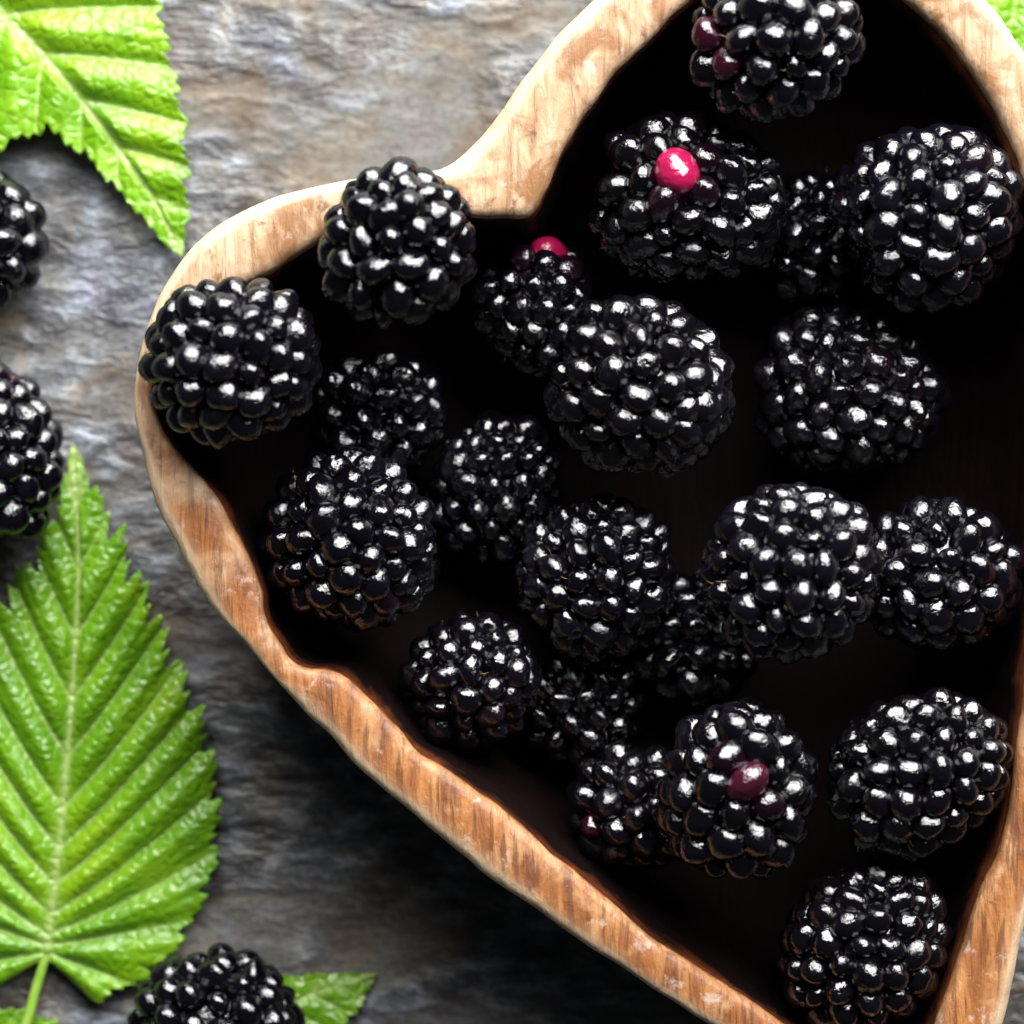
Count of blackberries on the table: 25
